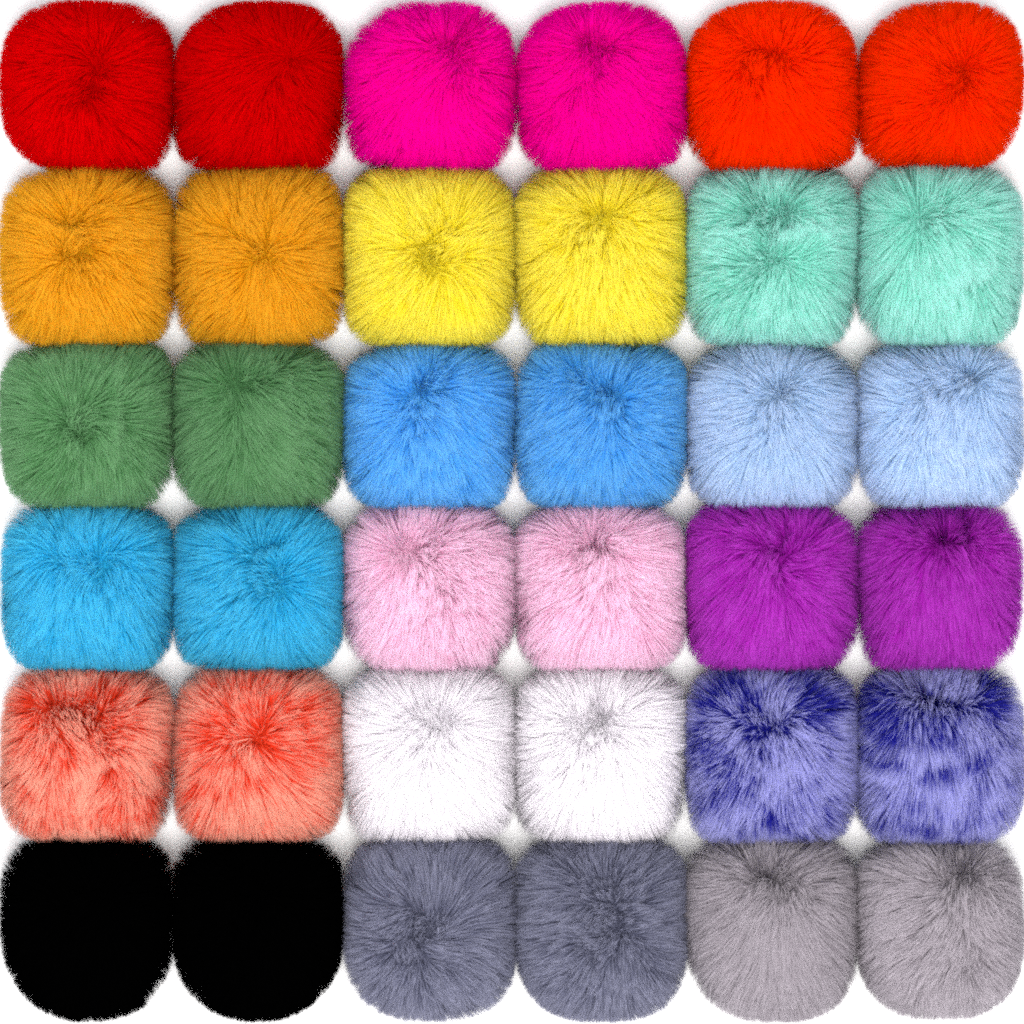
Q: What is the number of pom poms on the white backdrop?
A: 36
